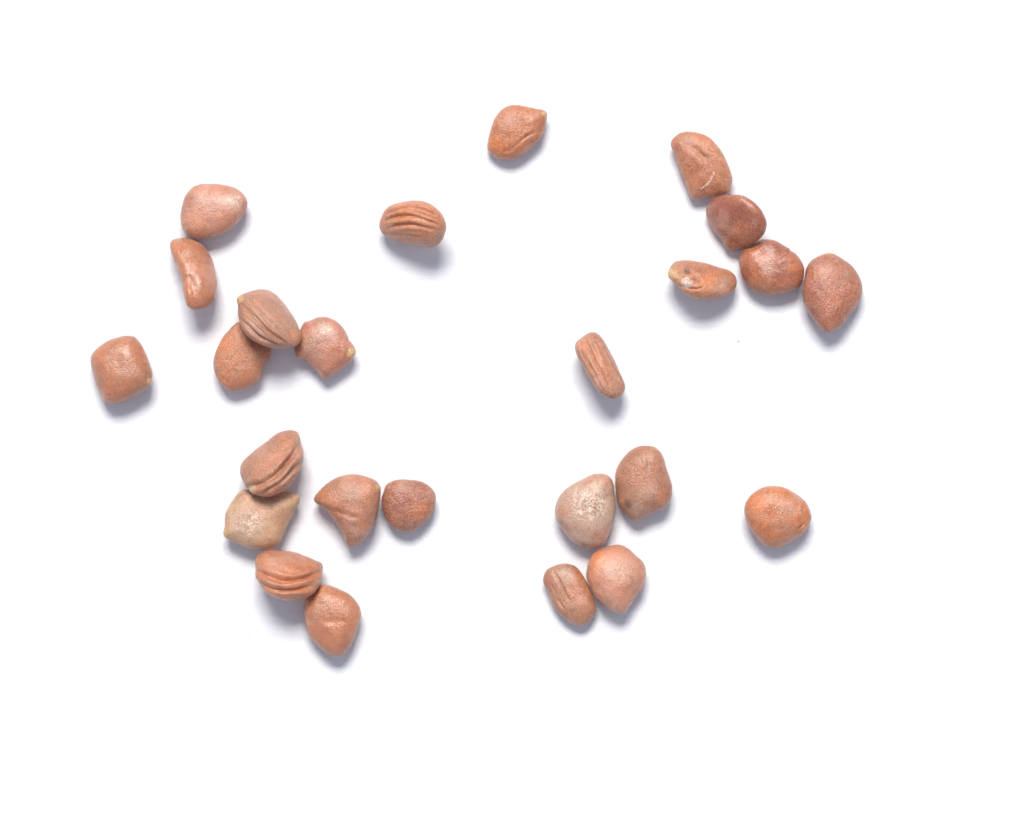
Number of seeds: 25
